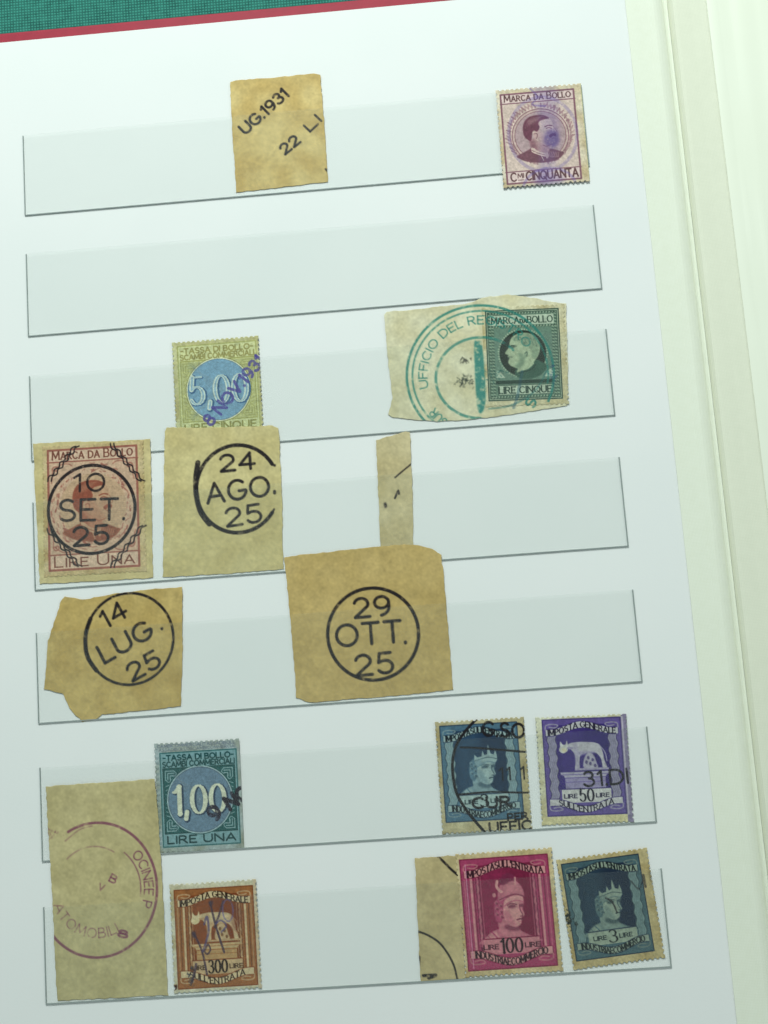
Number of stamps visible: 10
